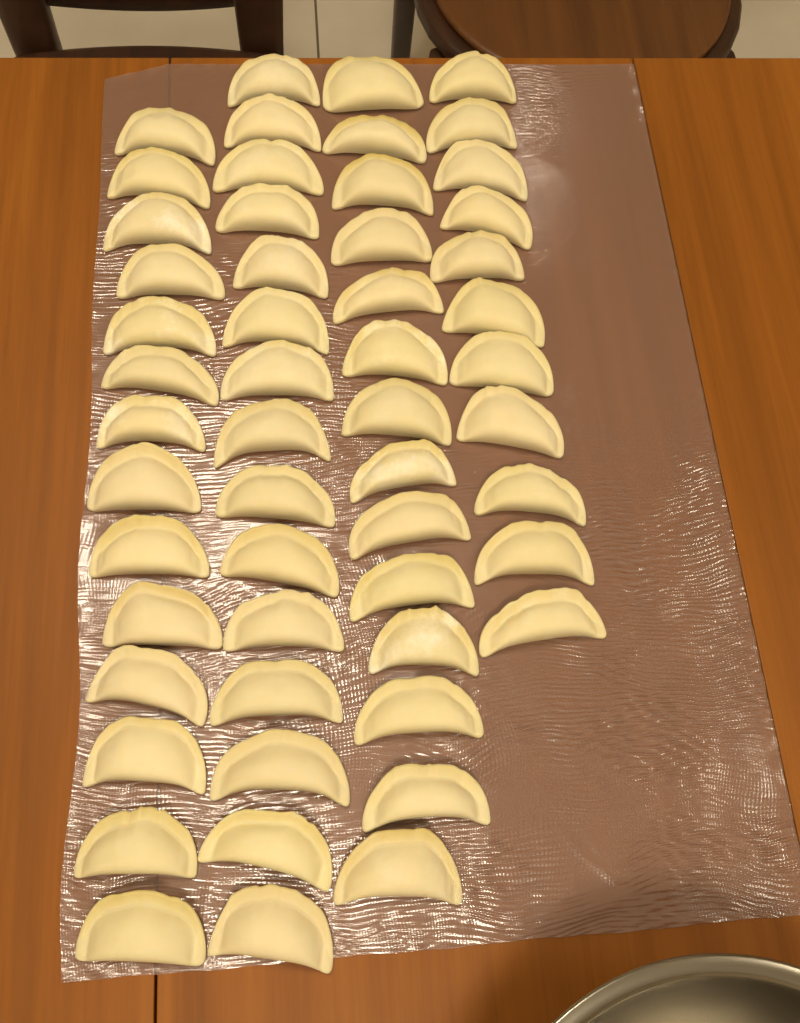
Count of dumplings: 54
